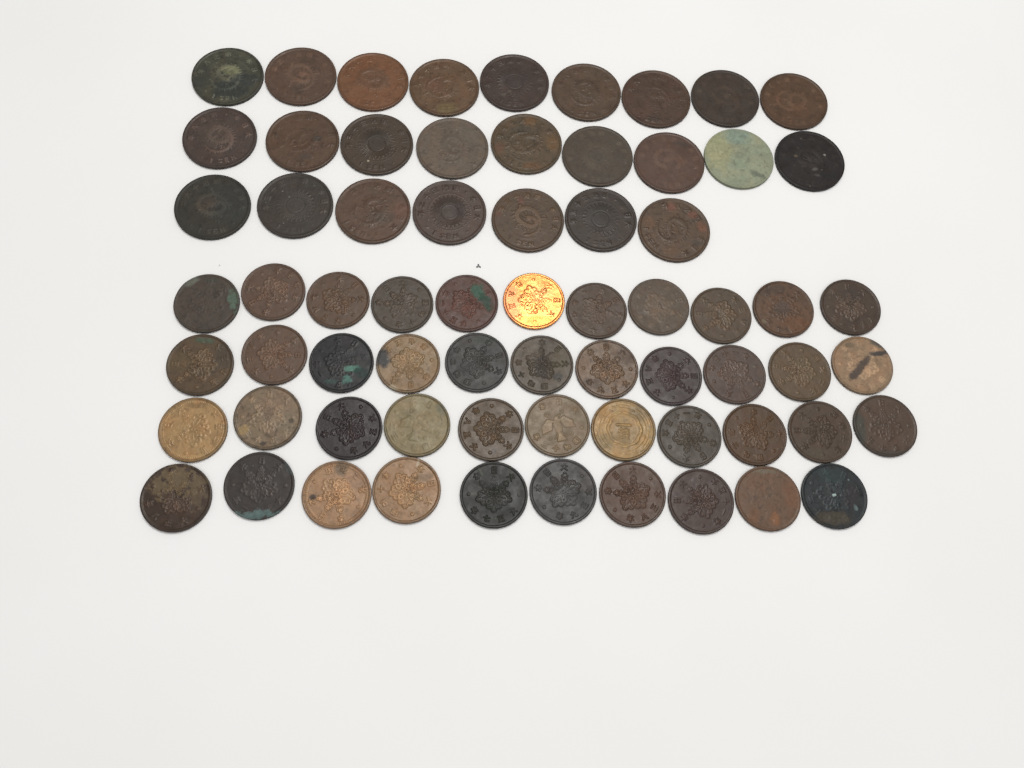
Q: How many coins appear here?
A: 68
